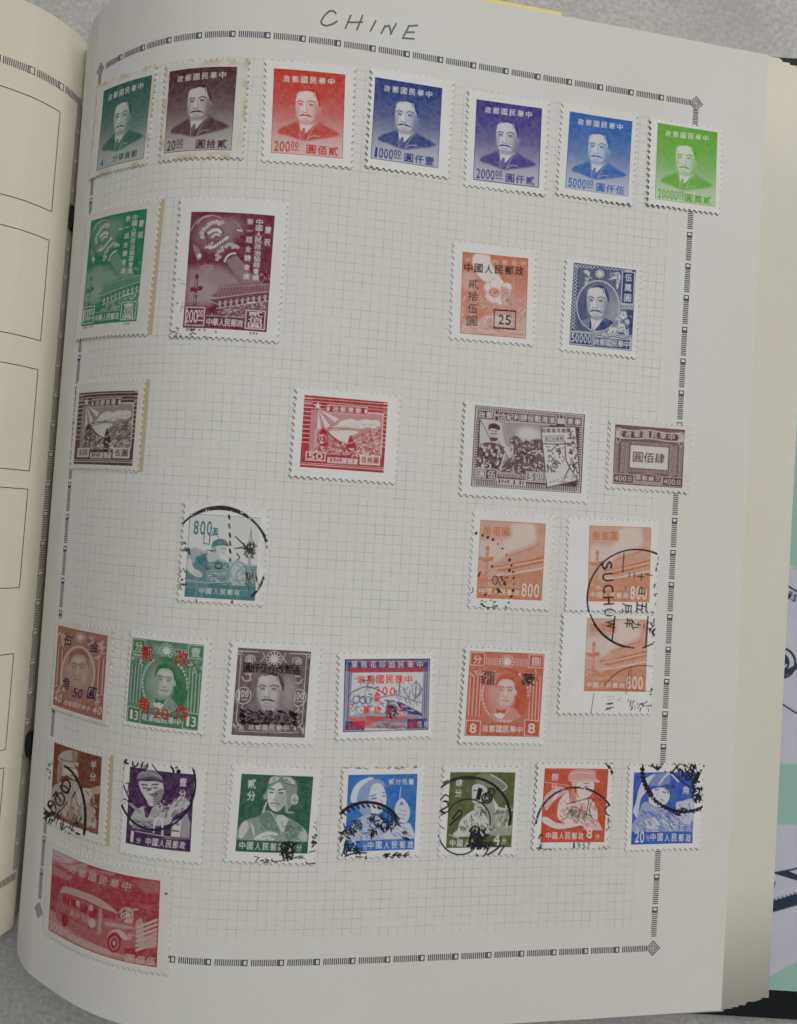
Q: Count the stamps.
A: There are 32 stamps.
